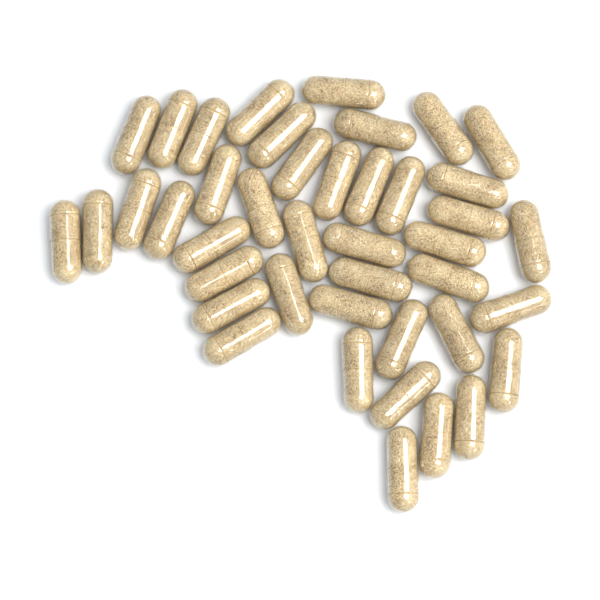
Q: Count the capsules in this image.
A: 42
